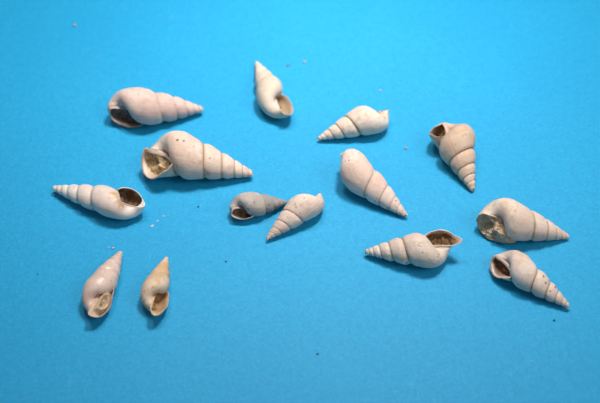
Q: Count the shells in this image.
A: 14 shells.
